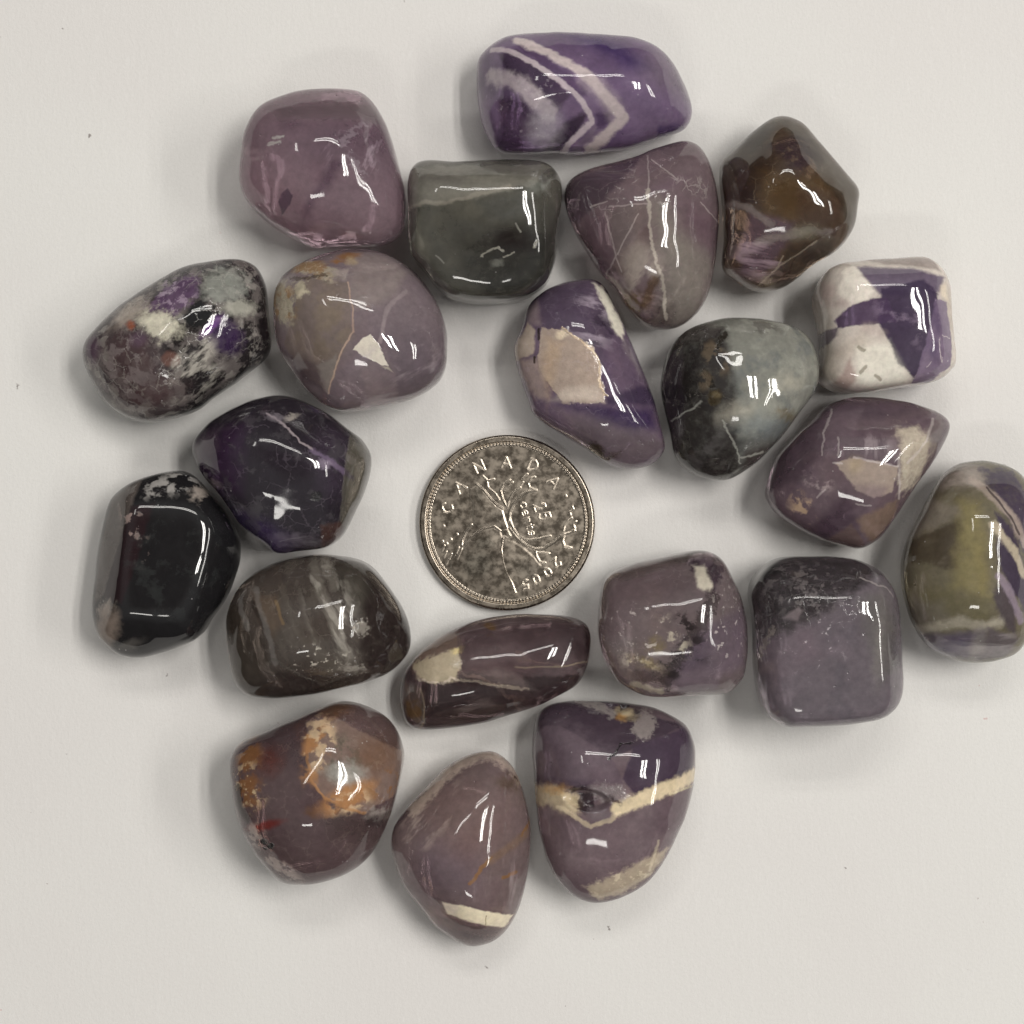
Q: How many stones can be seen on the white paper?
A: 21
